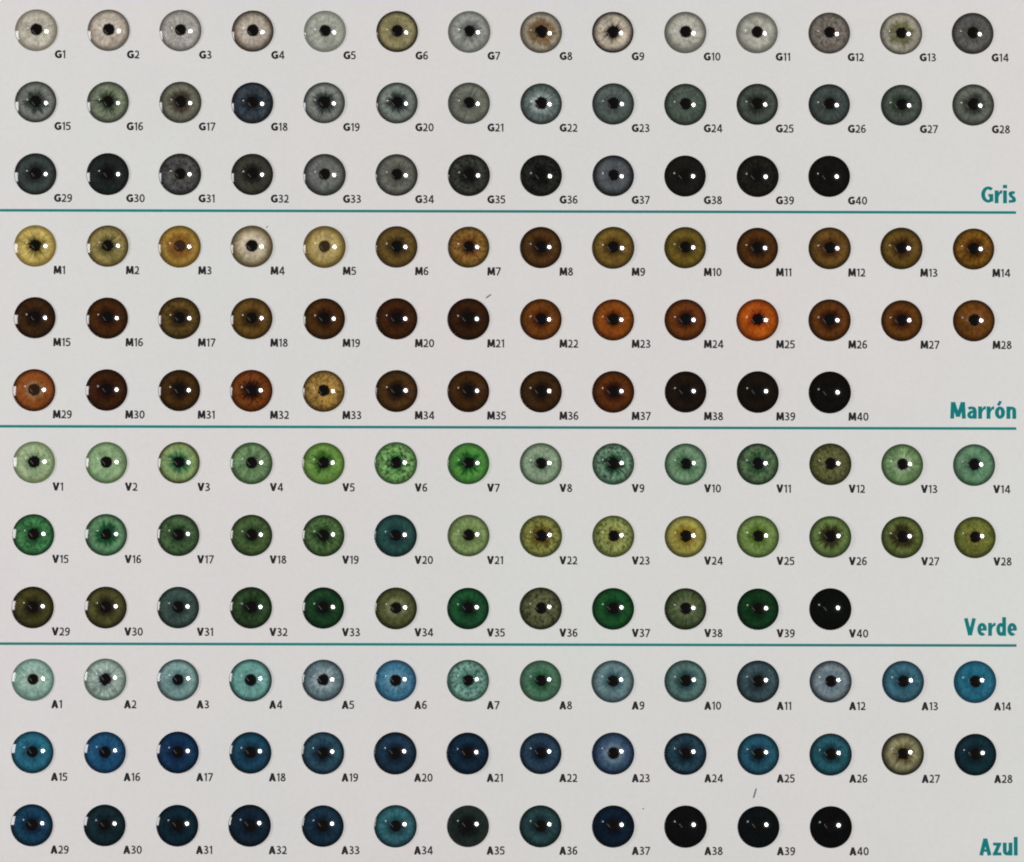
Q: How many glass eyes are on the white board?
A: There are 160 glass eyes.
